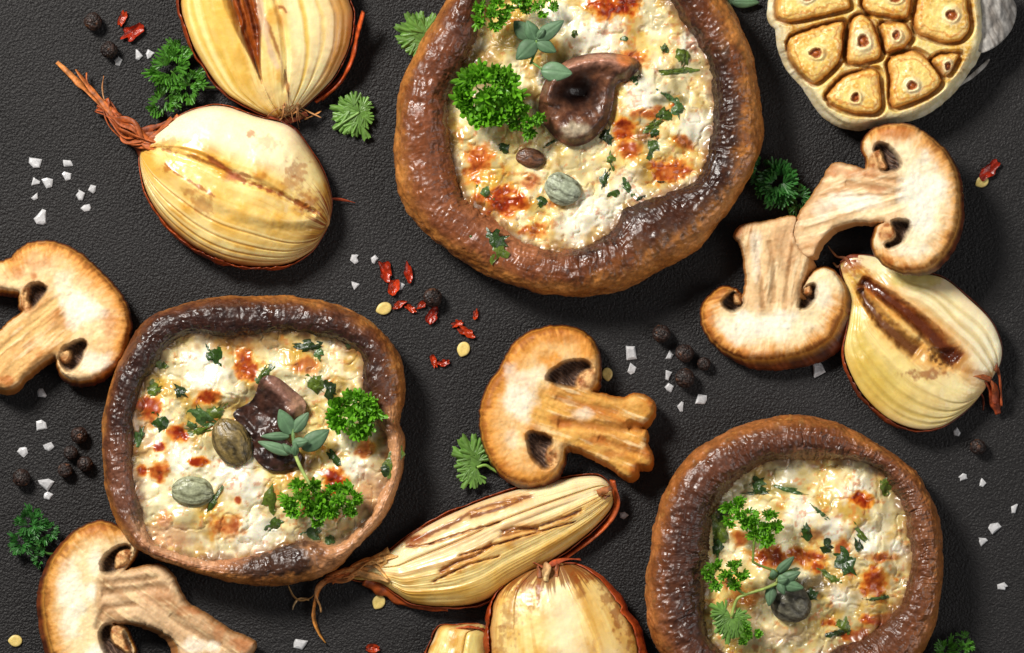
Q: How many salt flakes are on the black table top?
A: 40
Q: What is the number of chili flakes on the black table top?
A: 16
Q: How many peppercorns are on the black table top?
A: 13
